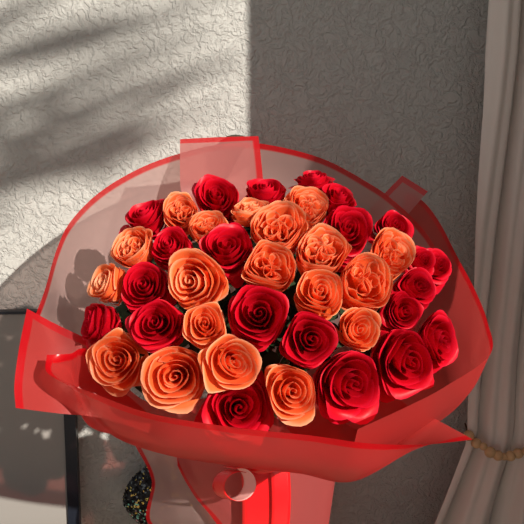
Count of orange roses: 19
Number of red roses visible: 22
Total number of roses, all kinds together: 41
